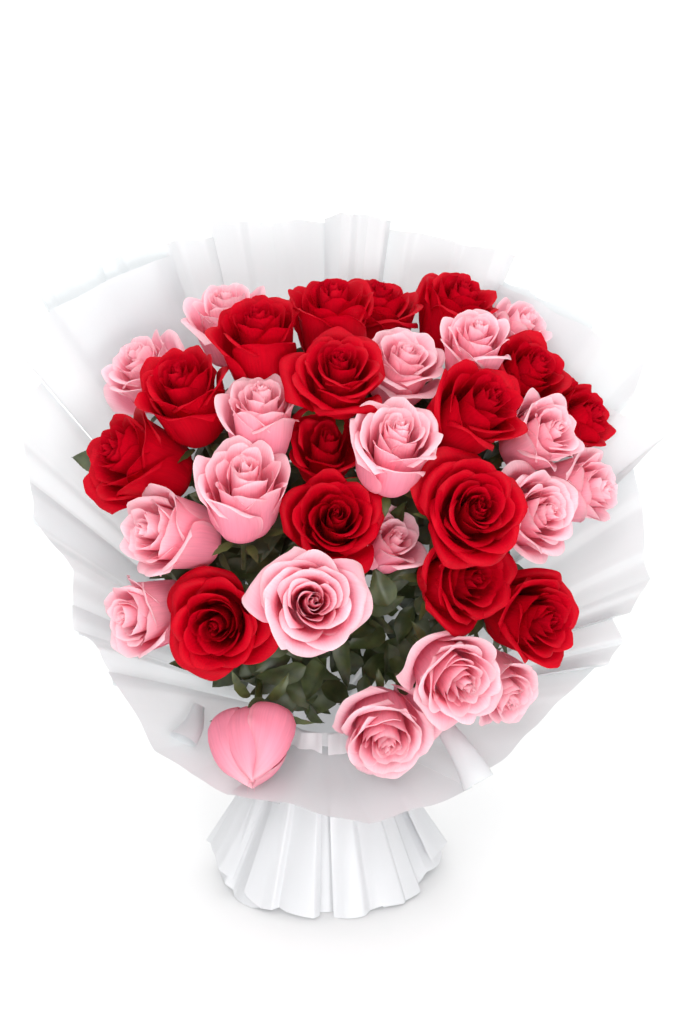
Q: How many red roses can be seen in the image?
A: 16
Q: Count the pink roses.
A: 19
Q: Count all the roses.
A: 35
